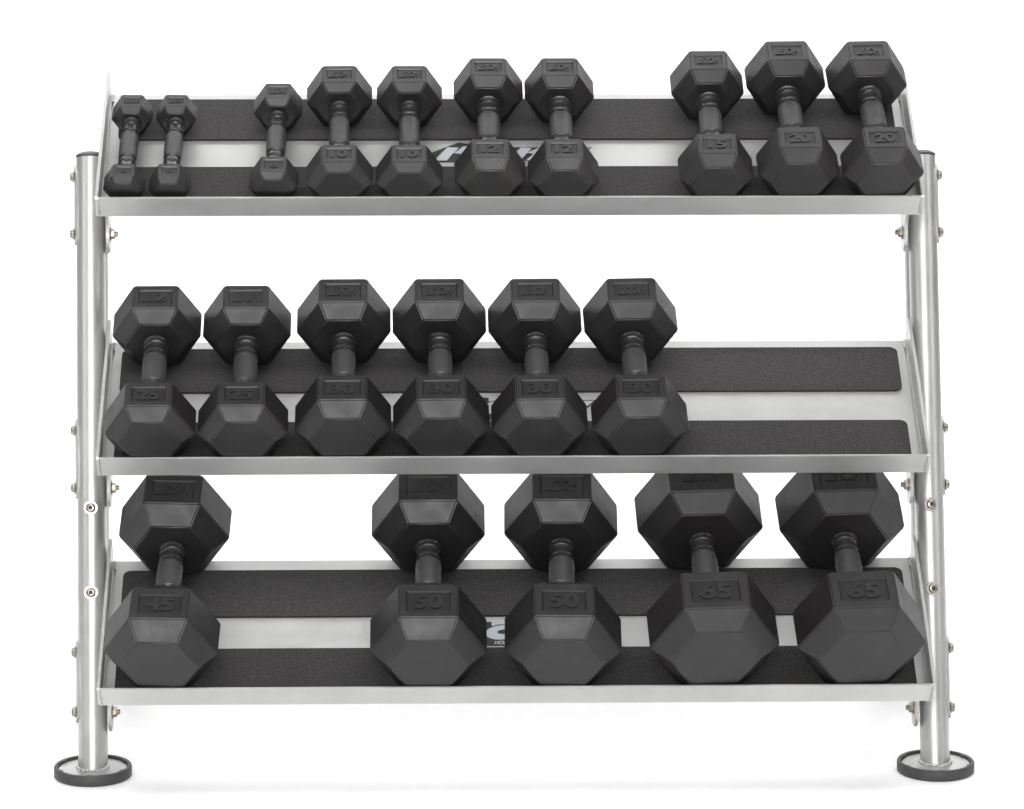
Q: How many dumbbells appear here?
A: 21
